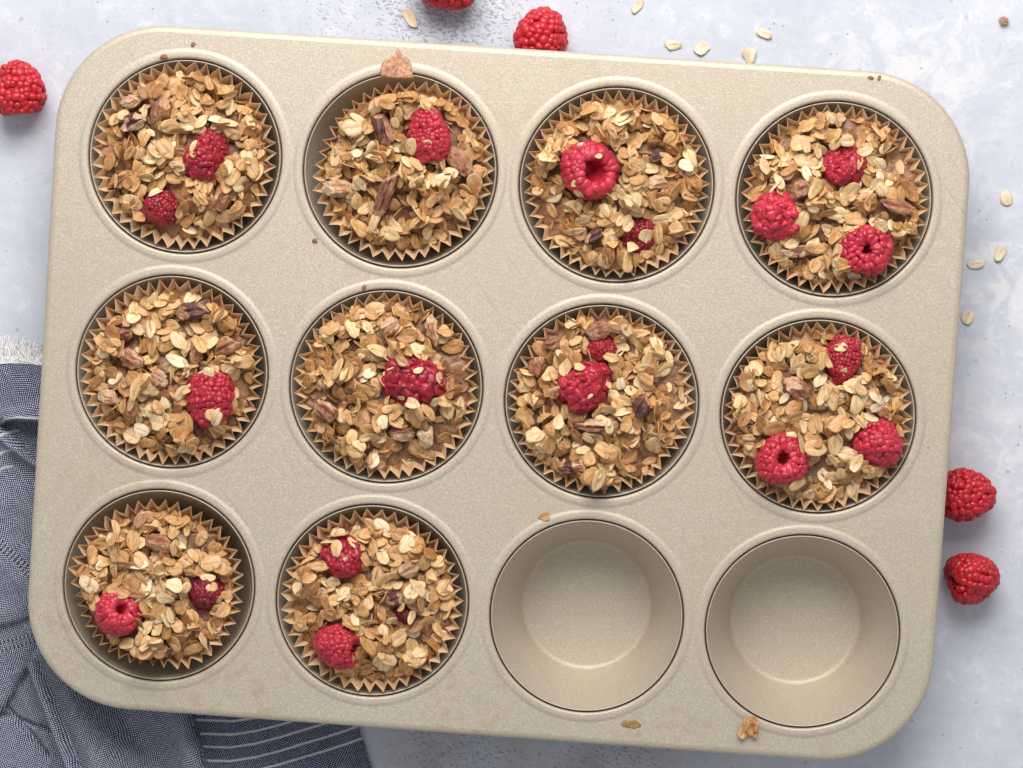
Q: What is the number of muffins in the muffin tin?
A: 10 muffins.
